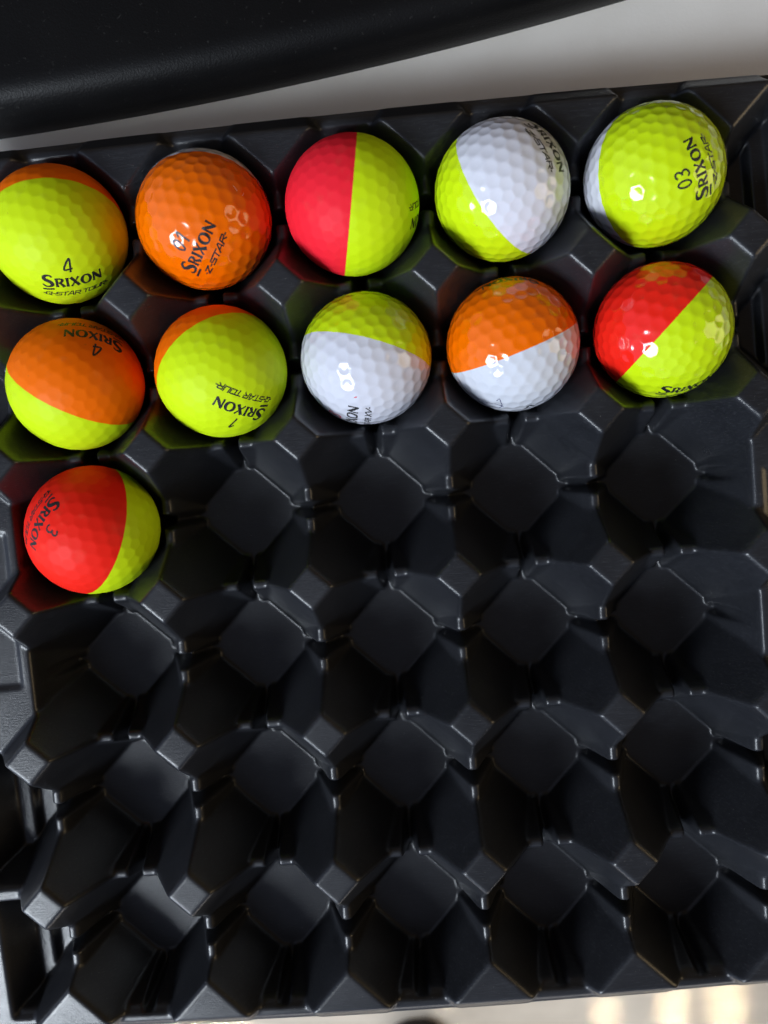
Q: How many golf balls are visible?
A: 11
